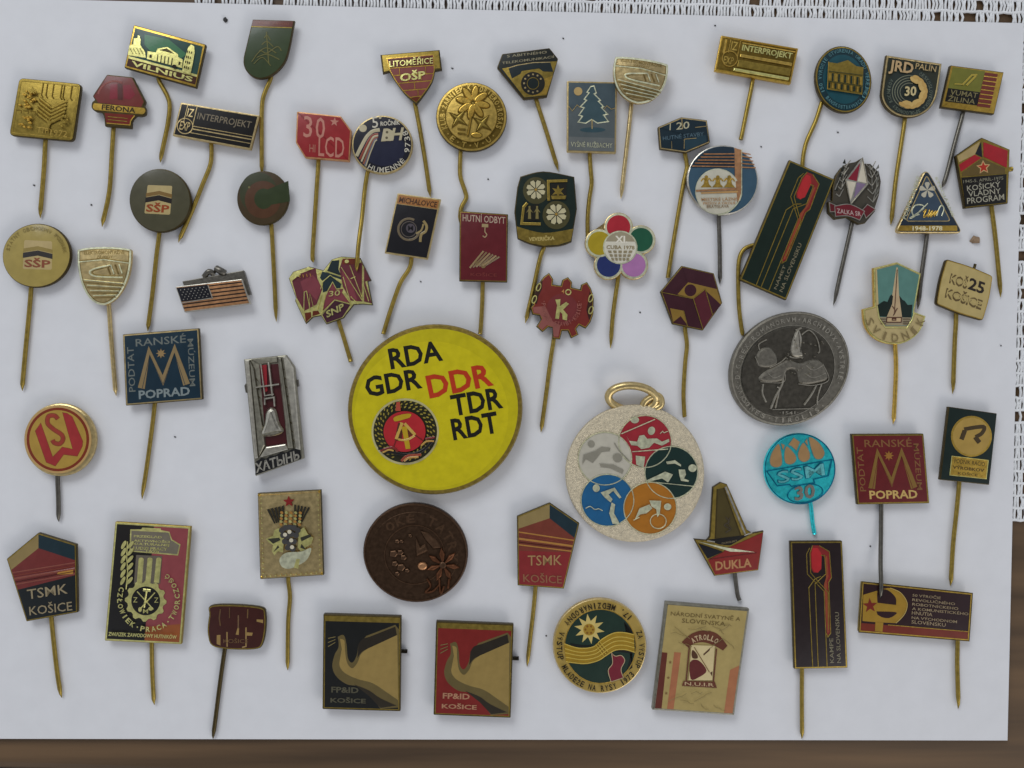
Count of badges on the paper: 55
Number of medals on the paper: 3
